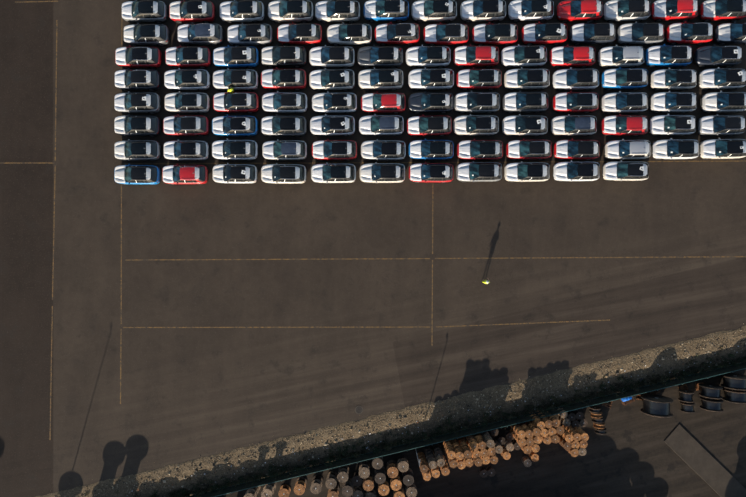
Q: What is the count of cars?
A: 102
